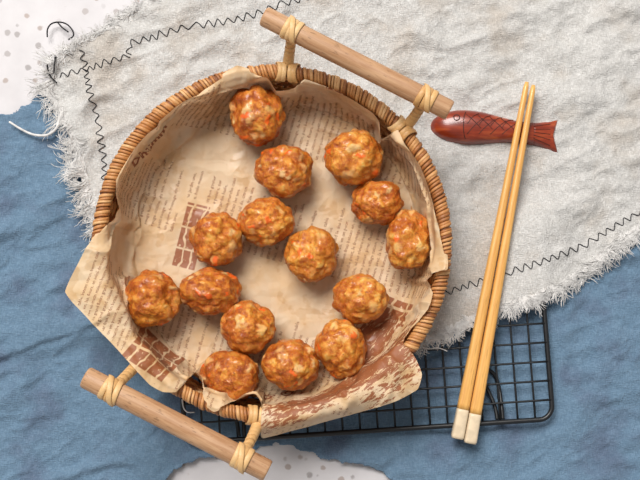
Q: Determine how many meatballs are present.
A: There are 15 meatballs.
